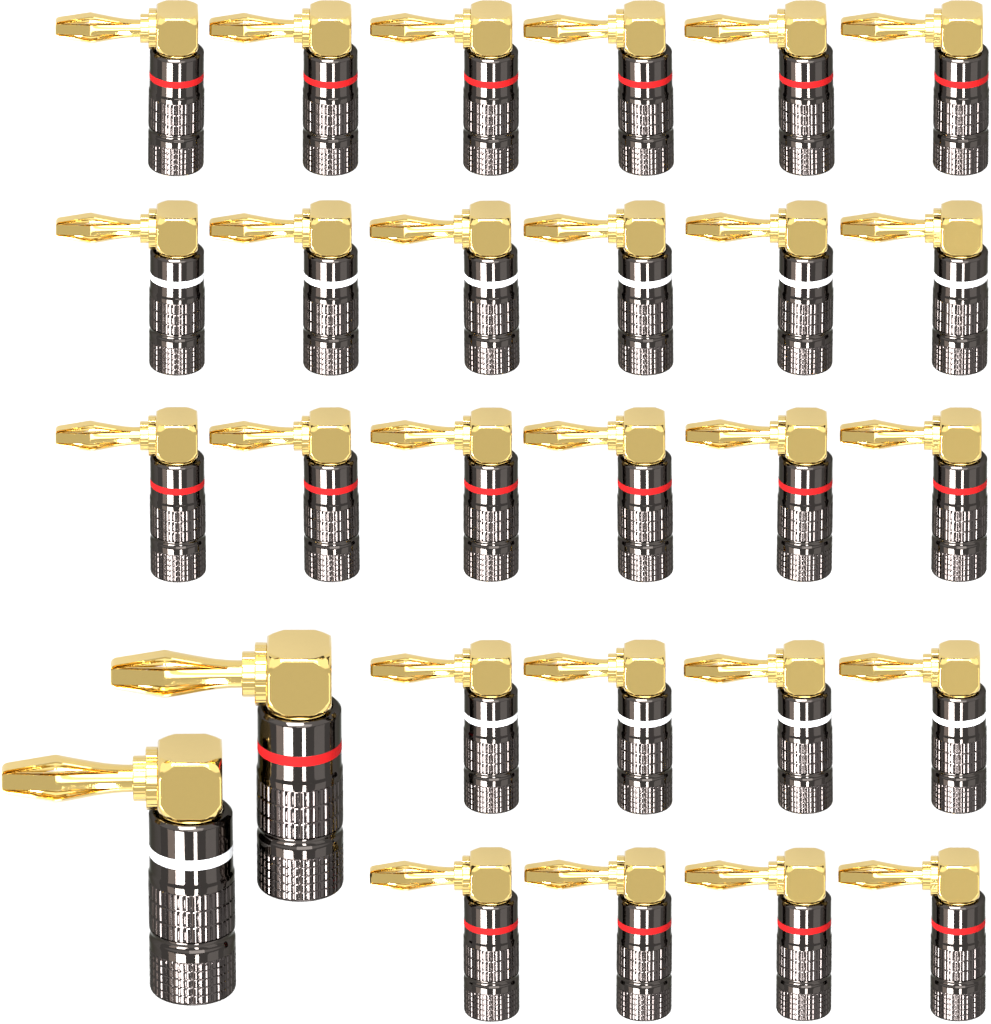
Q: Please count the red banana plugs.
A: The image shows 17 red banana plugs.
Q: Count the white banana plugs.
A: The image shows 11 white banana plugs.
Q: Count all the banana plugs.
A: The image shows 28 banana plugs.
